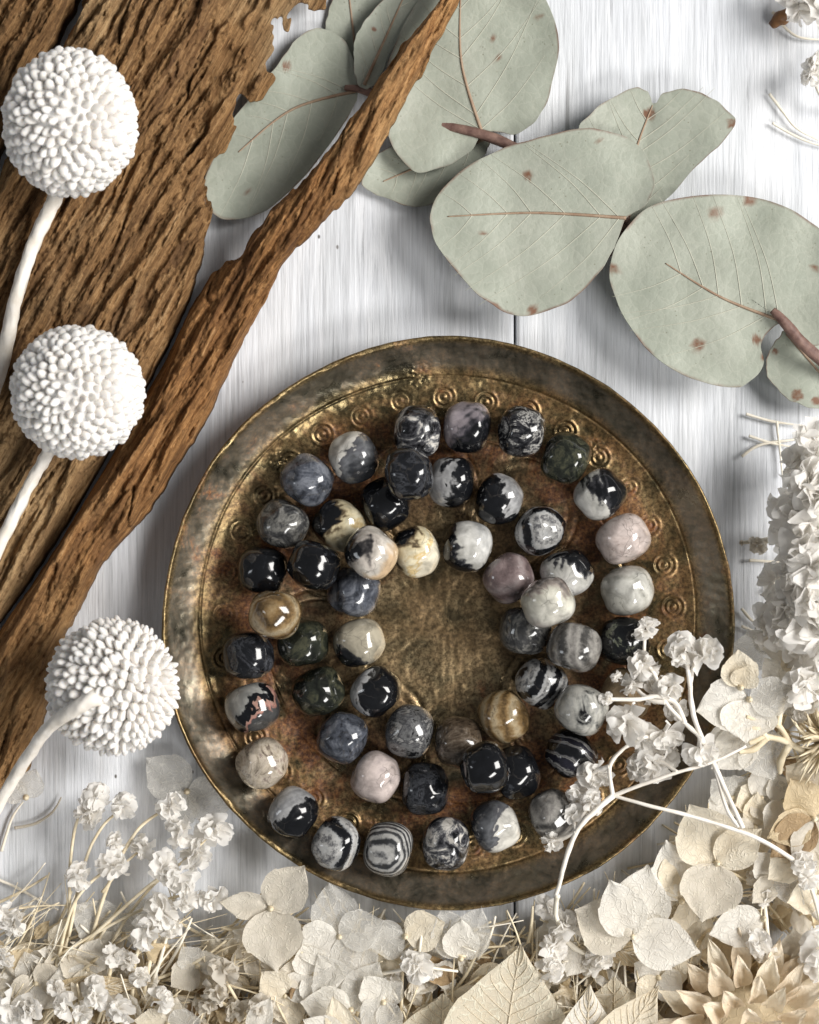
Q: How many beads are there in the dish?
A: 54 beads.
